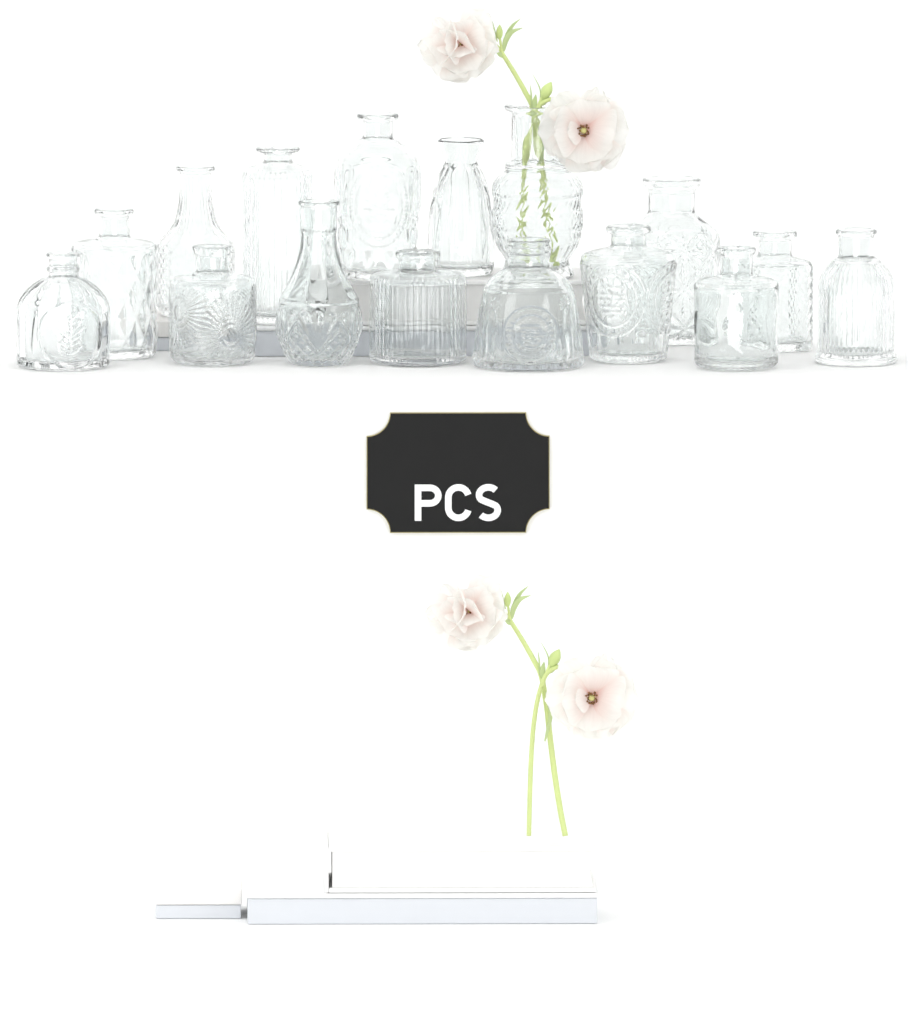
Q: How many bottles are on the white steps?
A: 16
